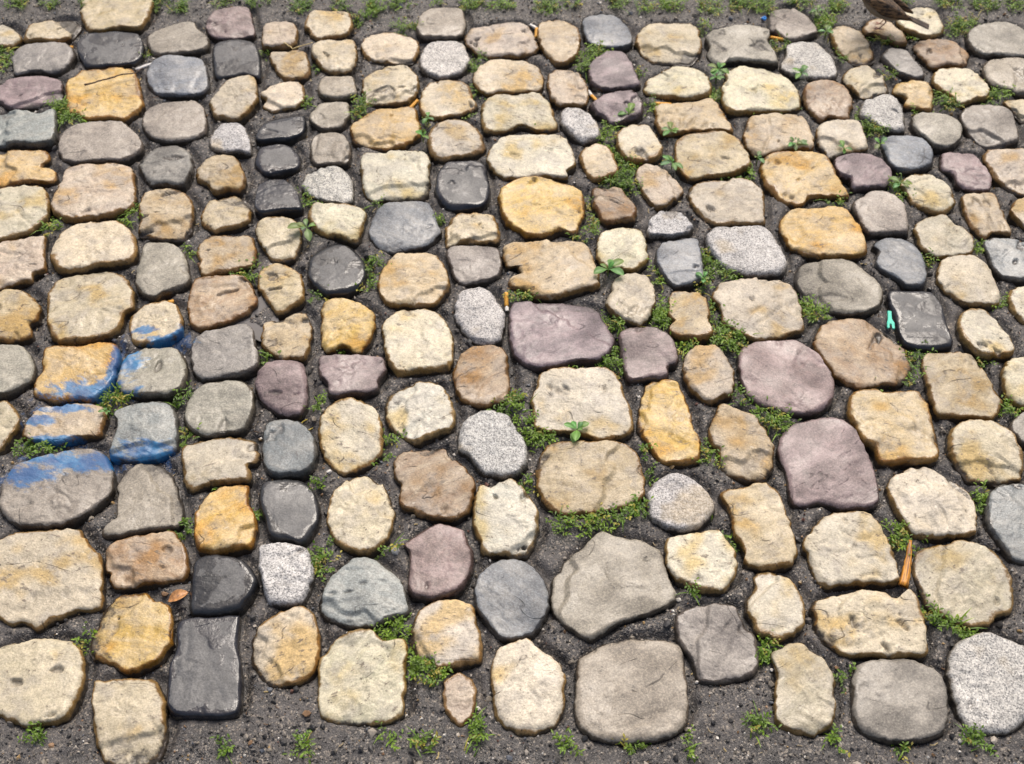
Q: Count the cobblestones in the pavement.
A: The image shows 200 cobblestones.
